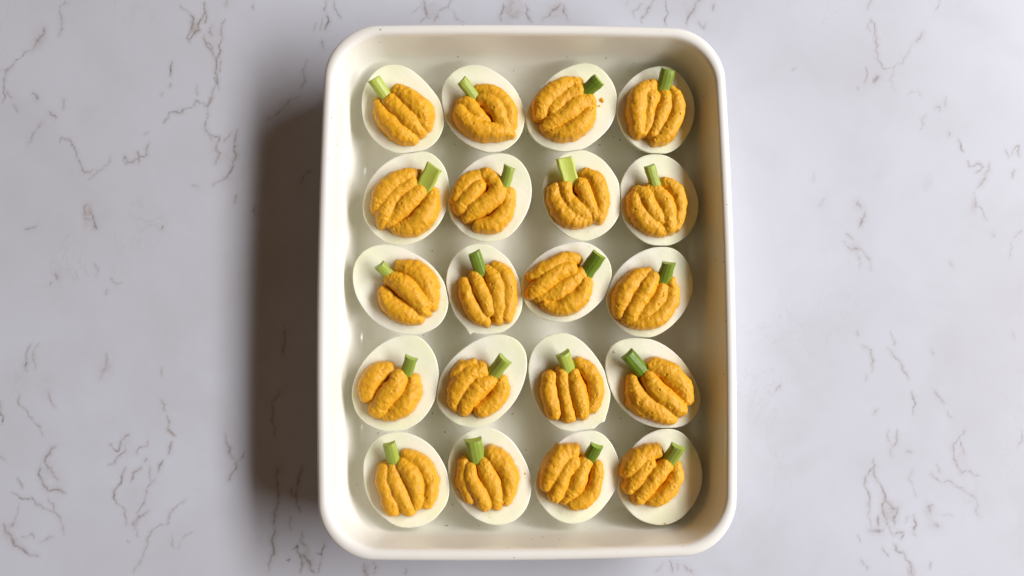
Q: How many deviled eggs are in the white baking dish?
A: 20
